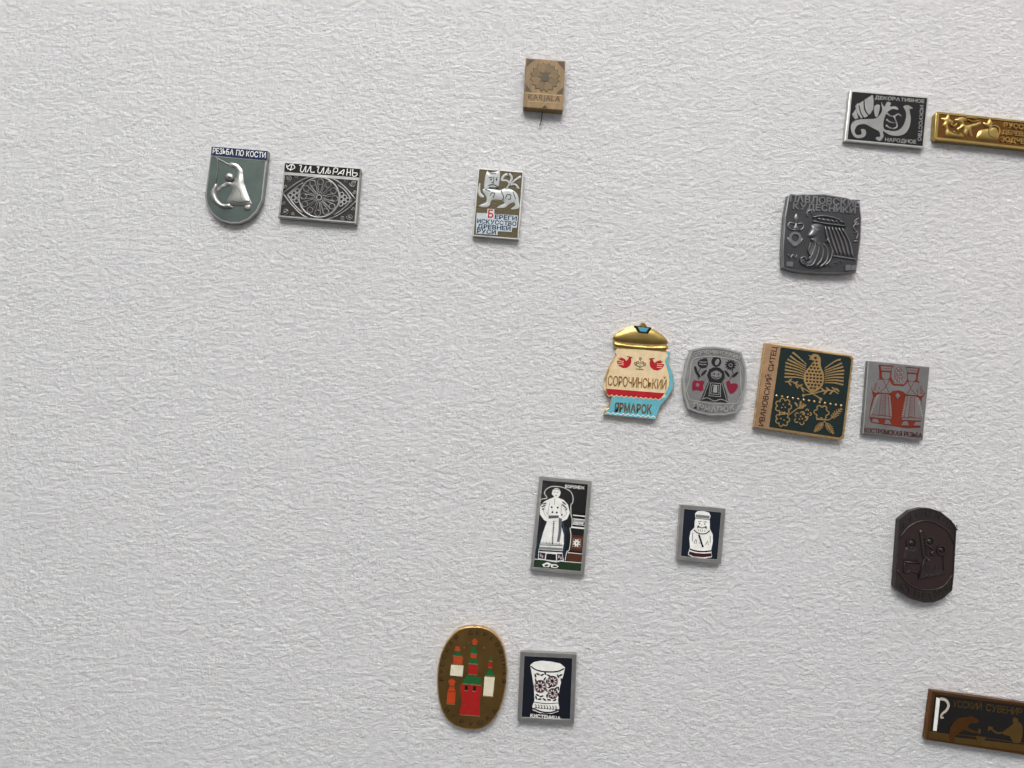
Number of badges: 17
